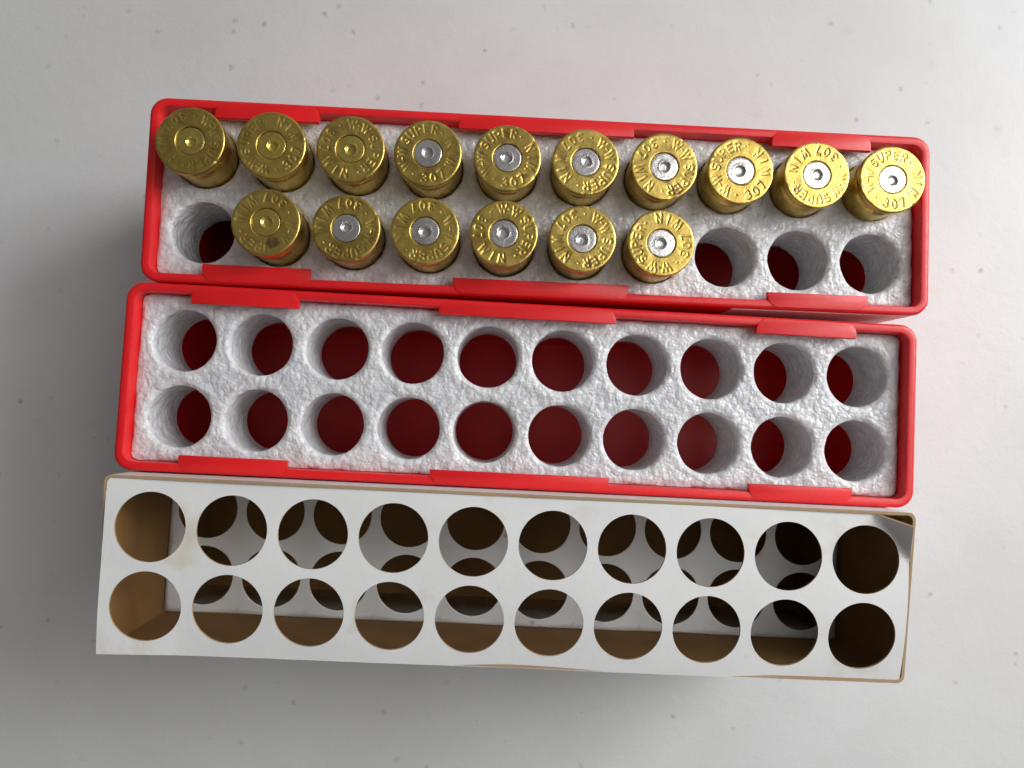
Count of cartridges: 16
